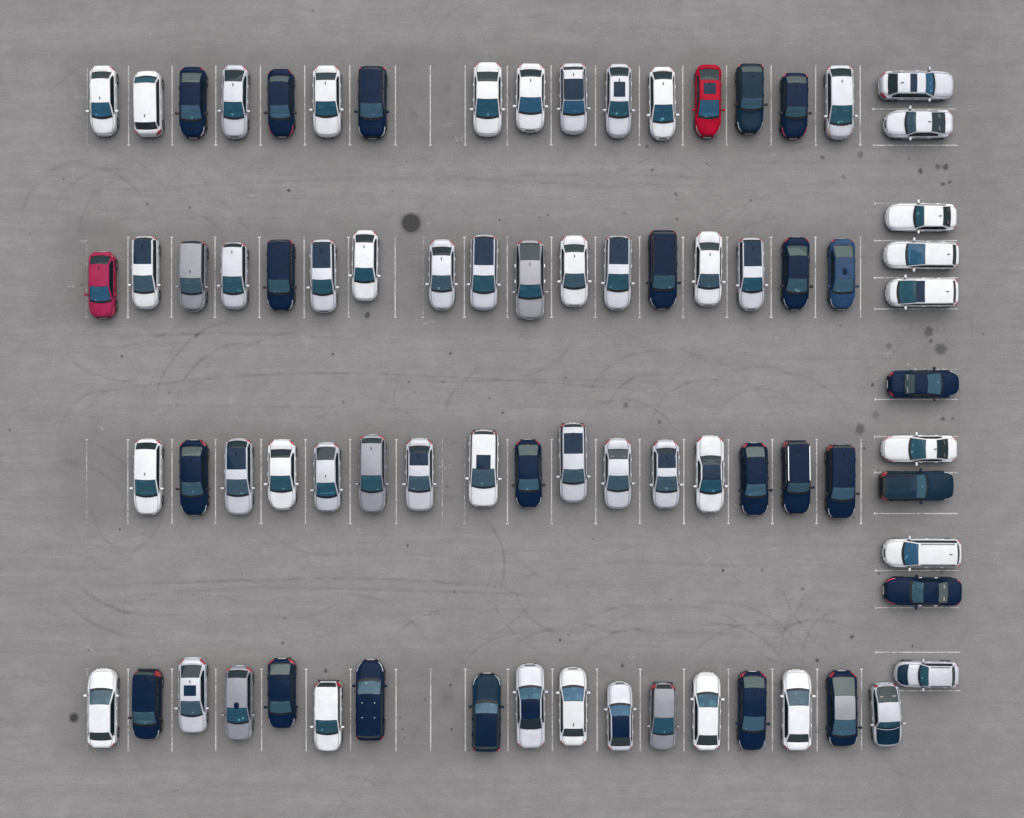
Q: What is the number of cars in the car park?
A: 77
